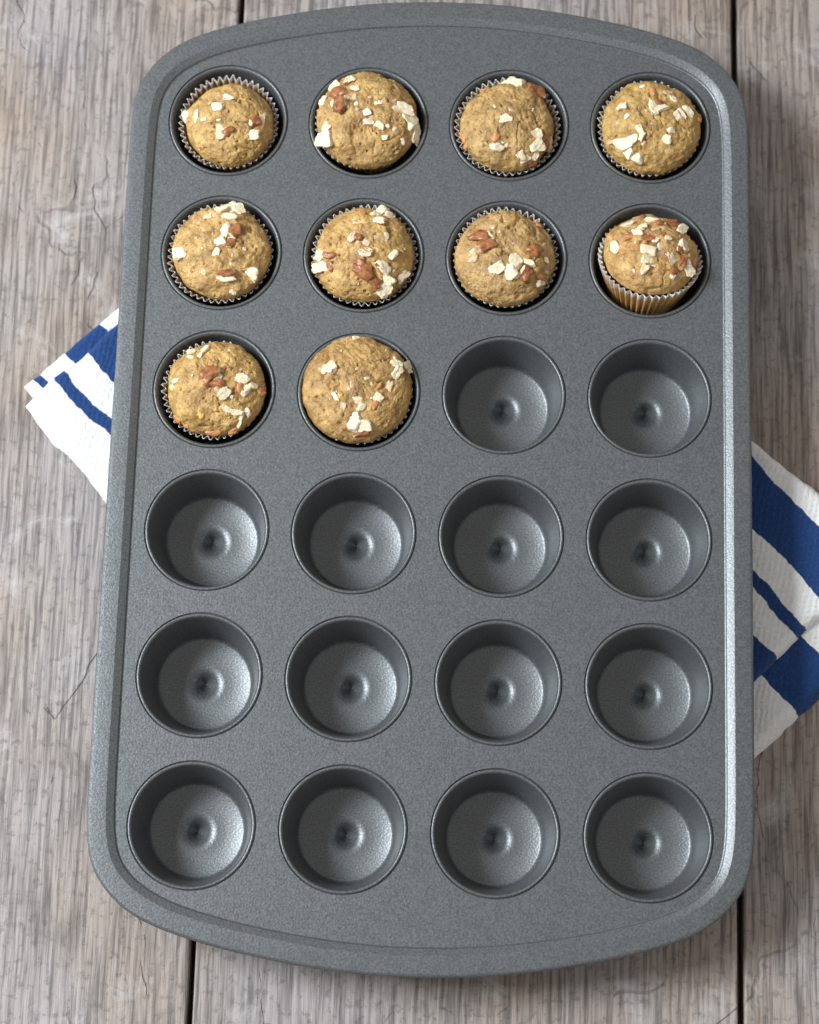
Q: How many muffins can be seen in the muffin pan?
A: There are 10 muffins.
